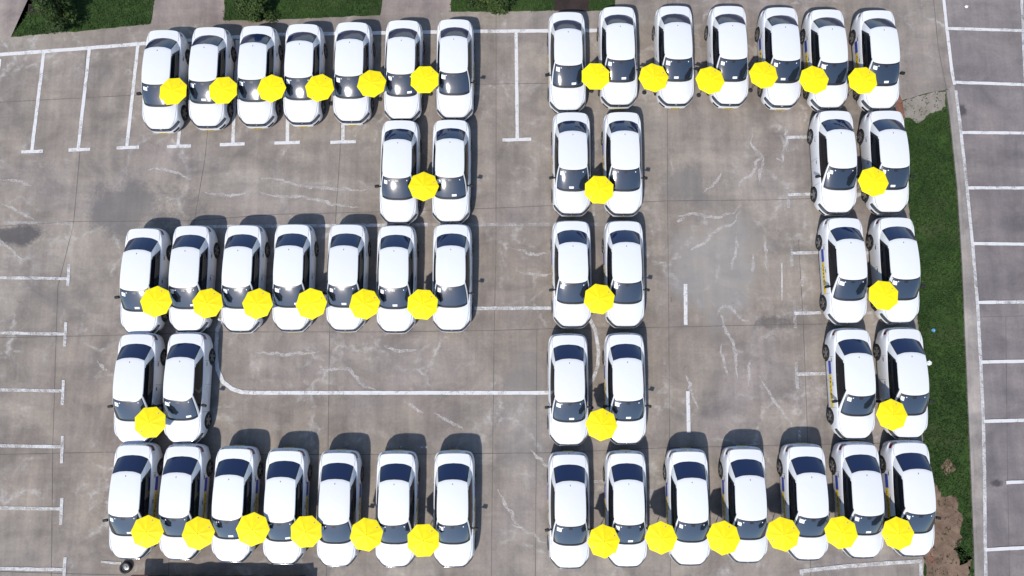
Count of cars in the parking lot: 51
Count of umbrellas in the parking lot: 38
